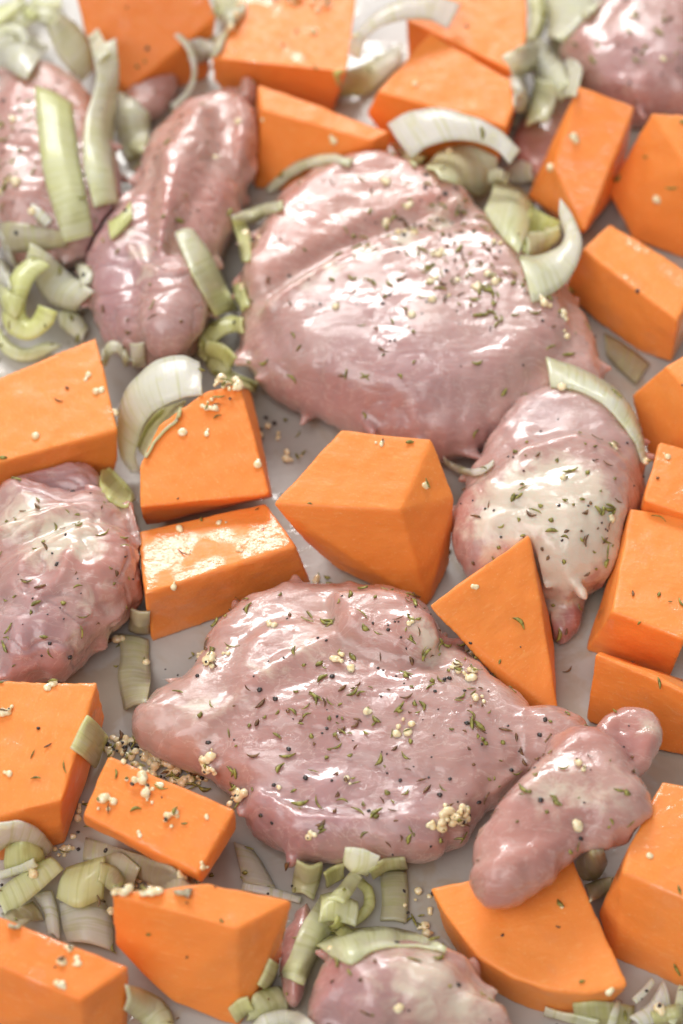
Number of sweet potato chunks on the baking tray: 23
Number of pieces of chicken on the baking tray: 8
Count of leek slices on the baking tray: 104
